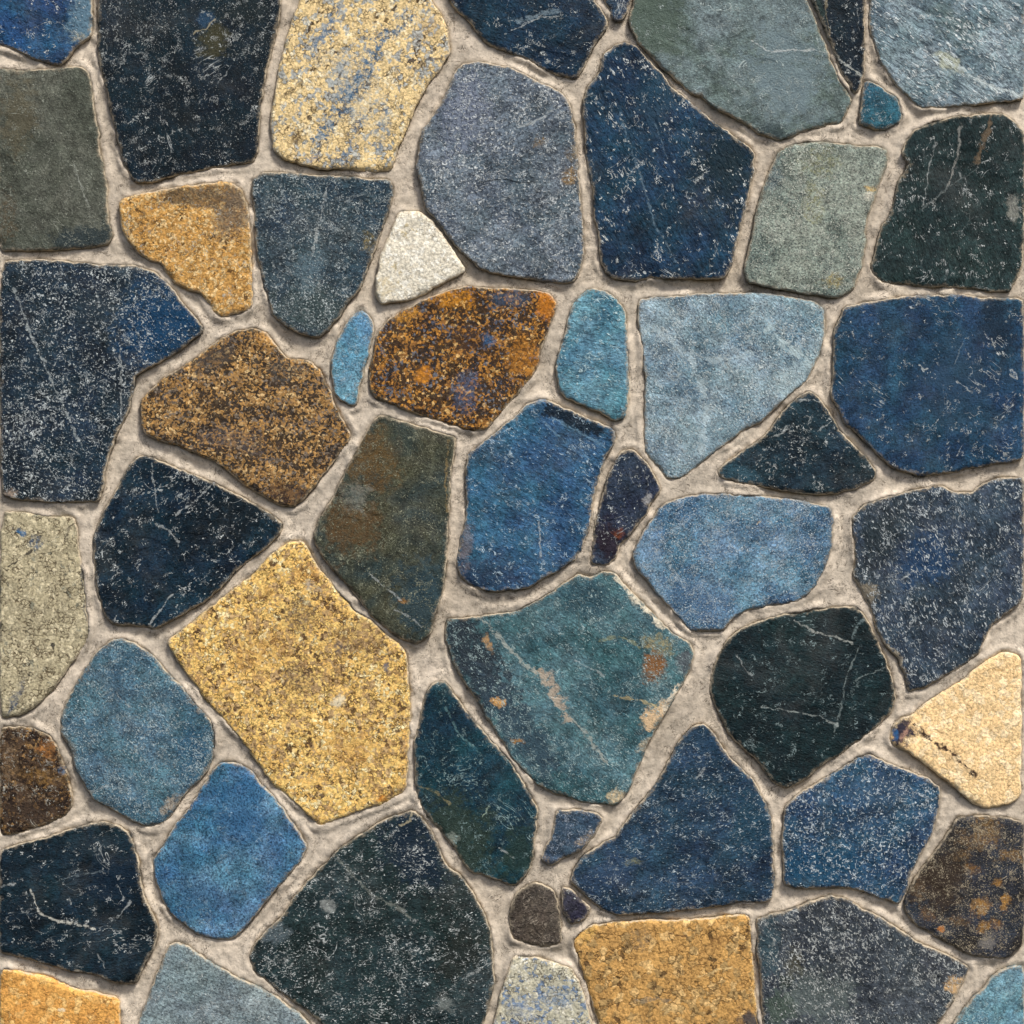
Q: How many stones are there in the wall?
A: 54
